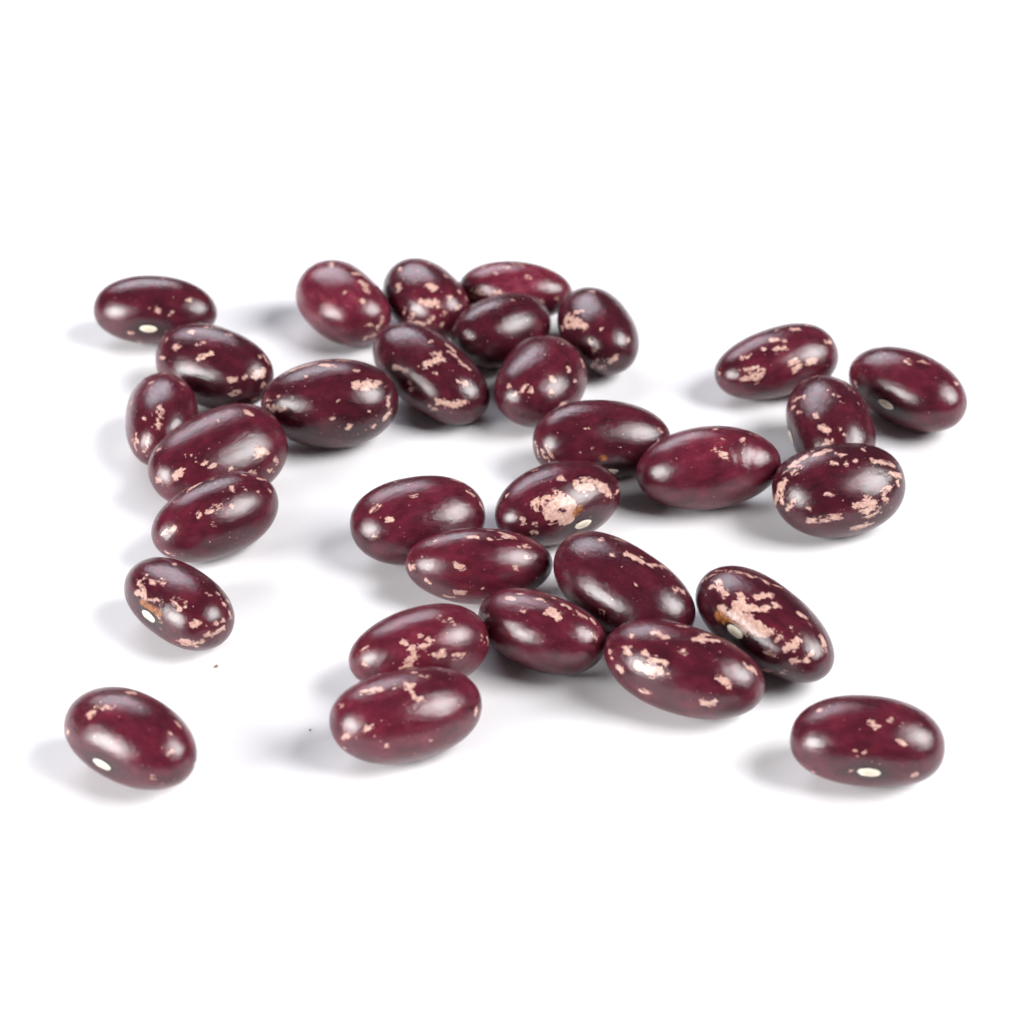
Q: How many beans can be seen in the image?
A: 31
